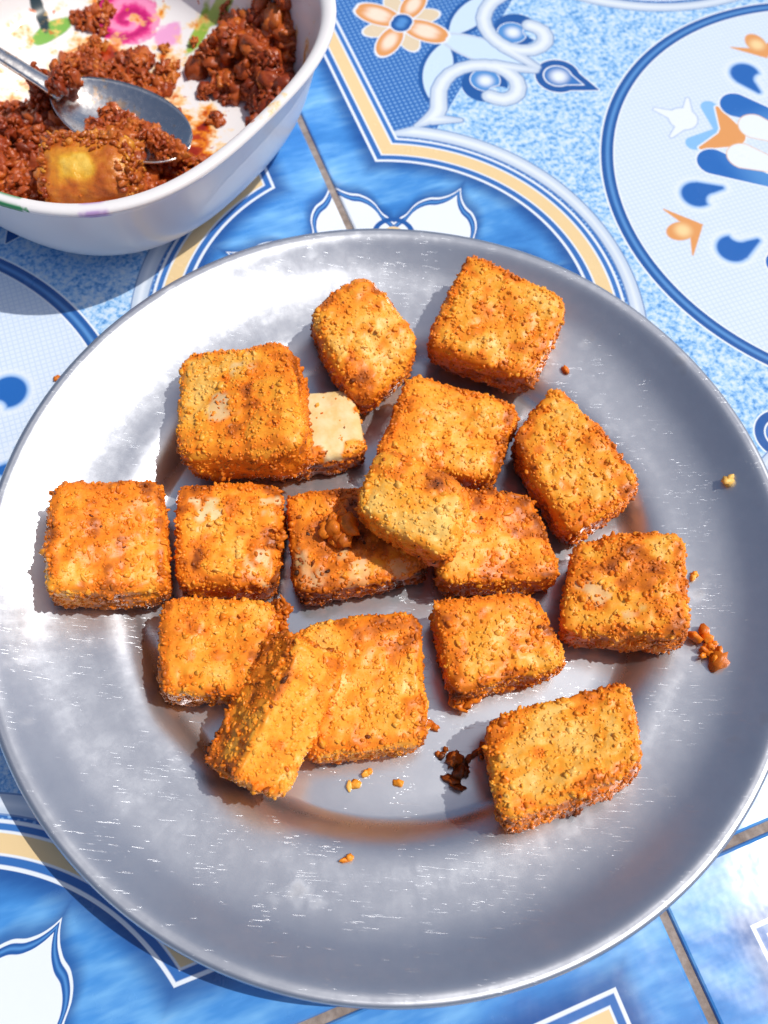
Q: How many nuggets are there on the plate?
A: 17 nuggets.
